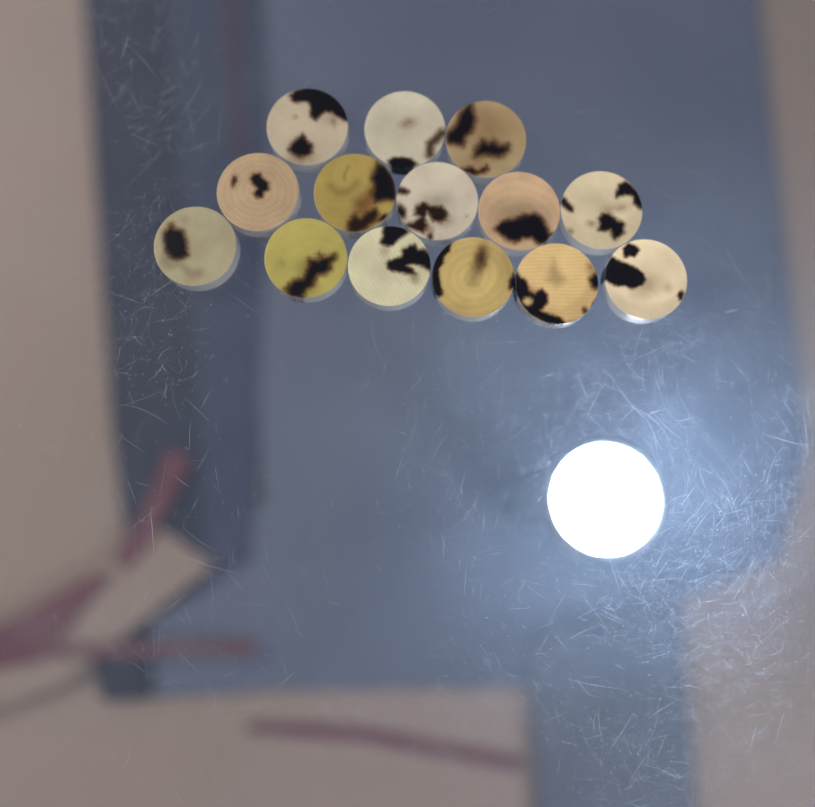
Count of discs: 14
